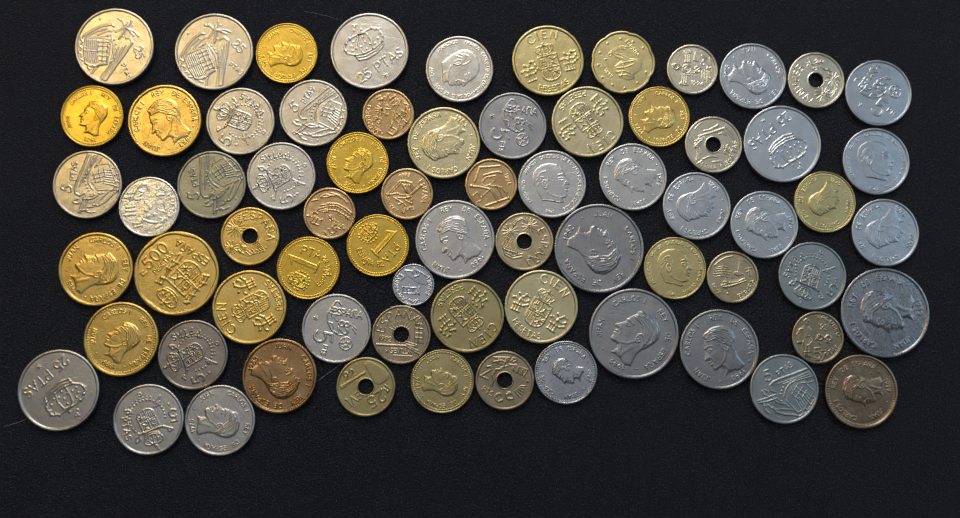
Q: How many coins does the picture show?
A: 70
